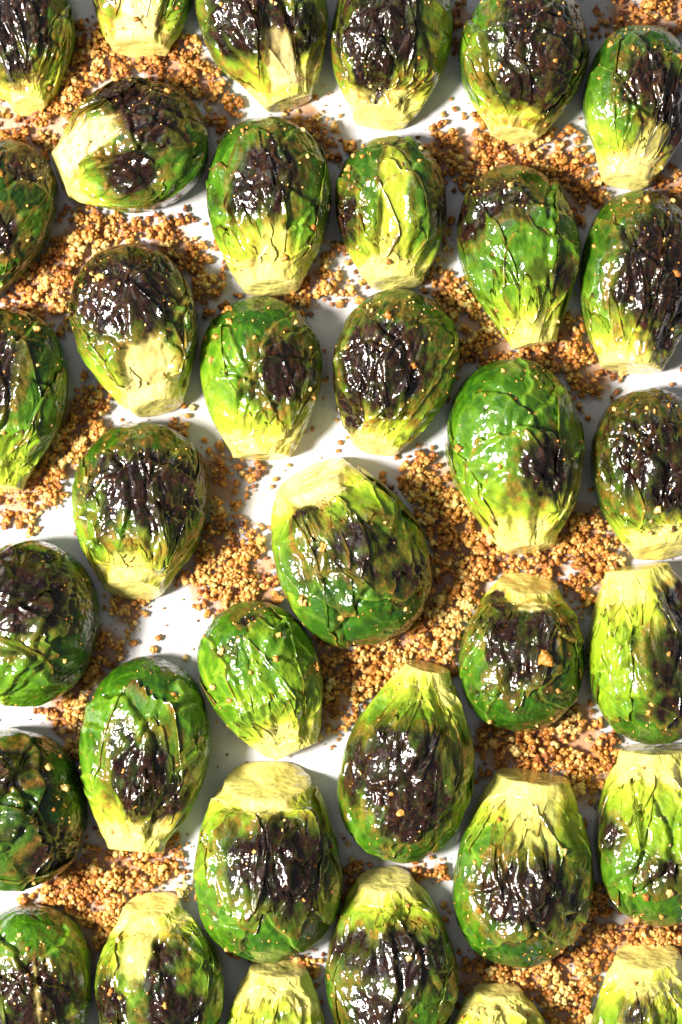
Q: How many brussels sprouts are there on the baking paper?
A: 36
